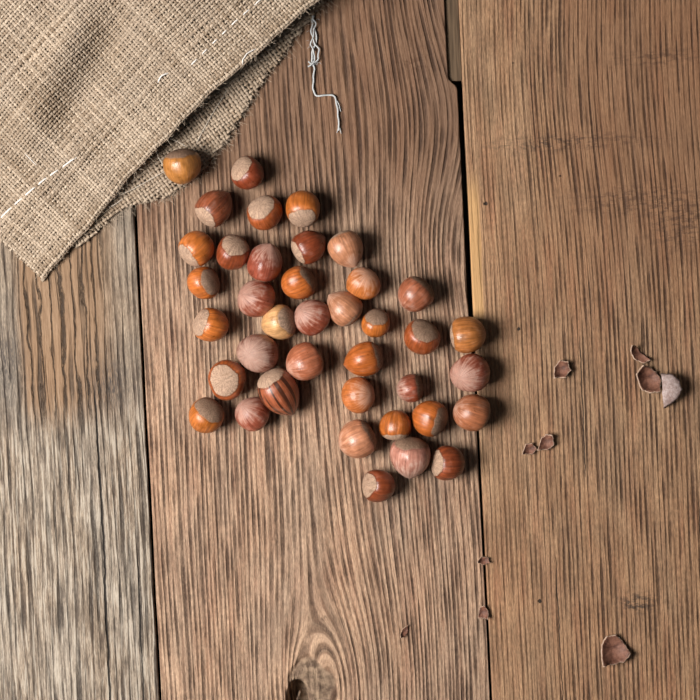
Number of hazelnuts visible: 39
